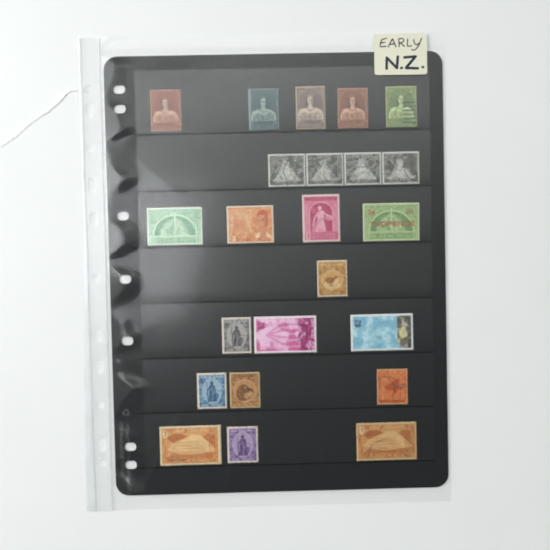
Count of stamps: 23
